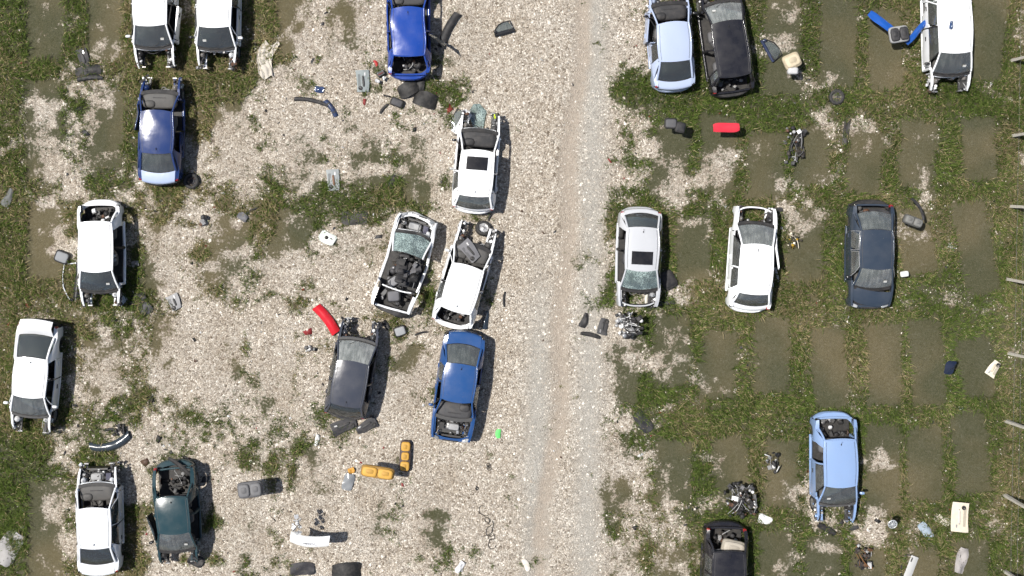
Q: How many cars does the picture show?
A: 21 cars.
